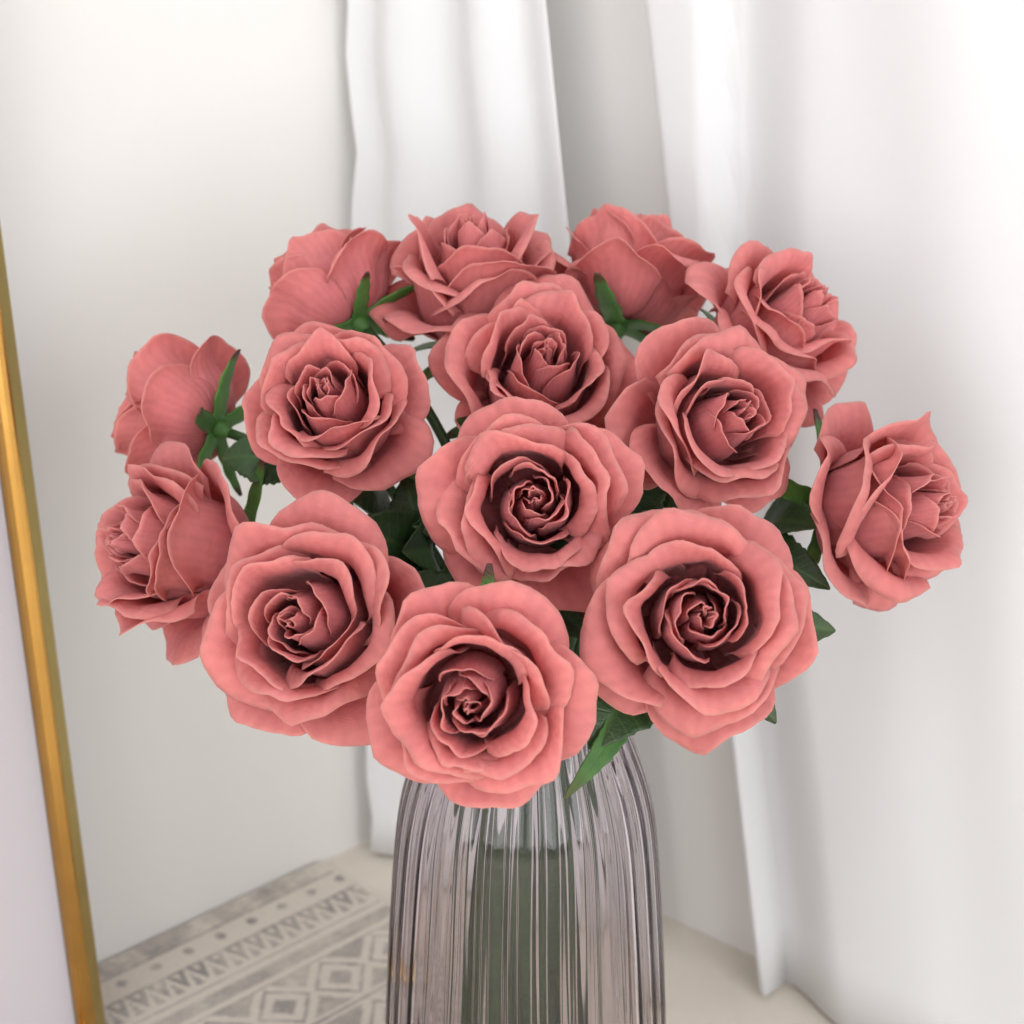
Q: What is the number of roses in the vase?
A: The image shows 14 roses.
